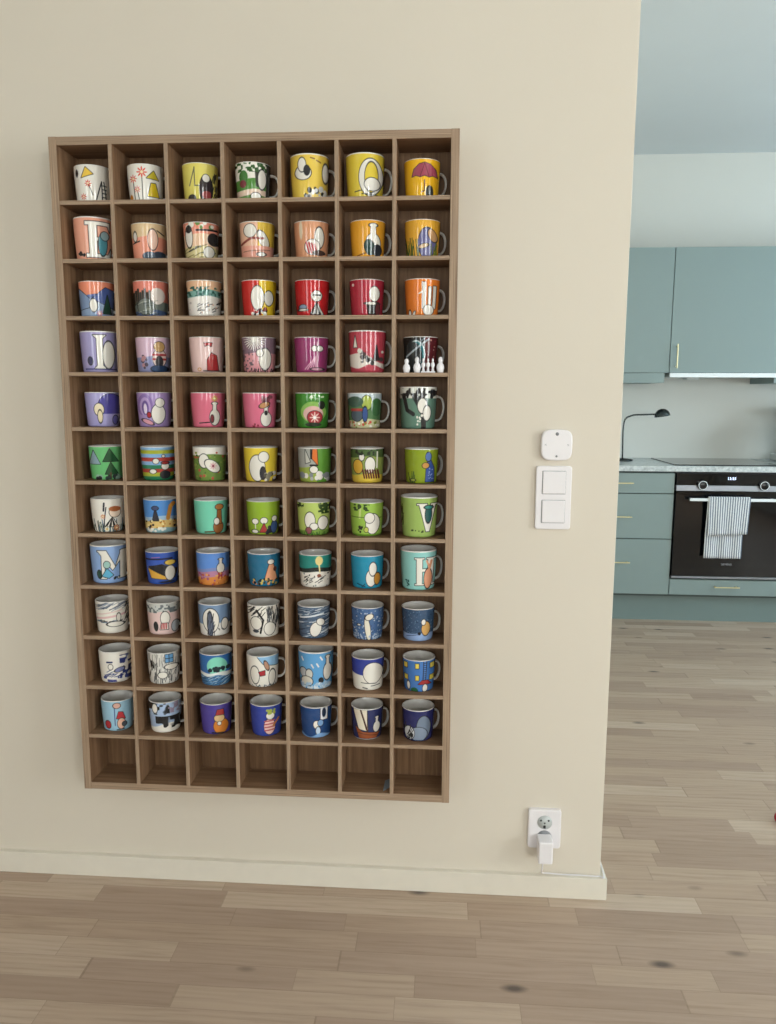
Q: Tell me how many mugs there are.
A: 77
